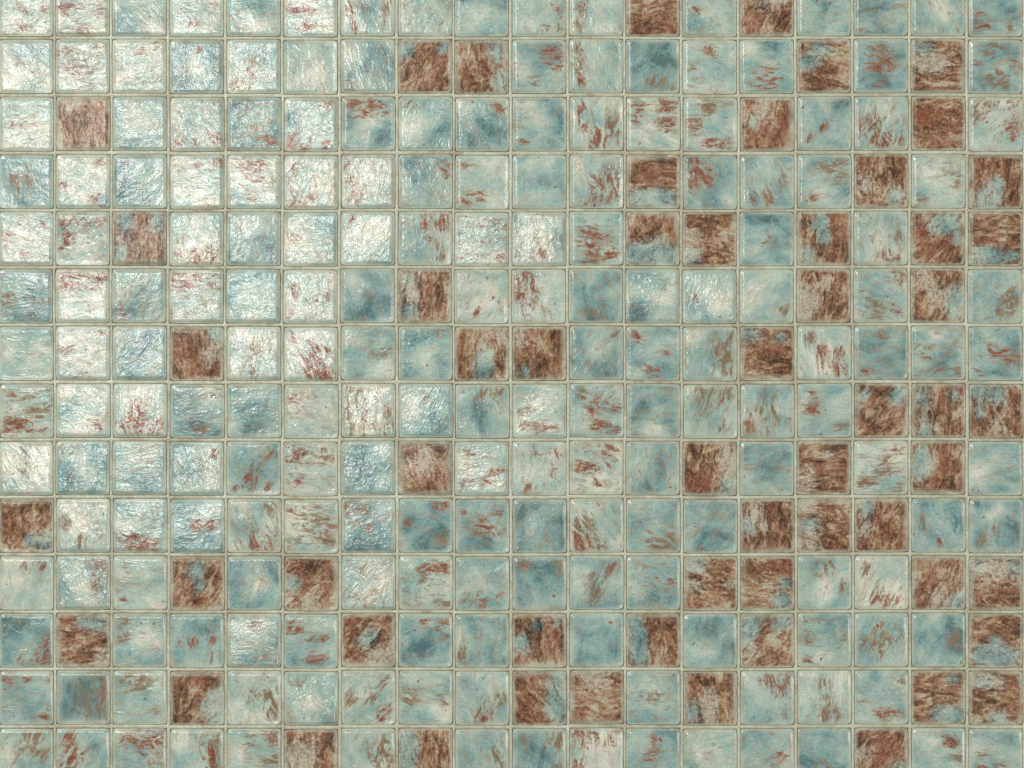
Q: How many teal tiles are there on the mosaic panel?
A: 195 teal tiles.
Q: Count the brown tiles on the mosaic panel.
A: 57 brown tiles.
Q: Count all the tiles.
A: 252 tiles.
